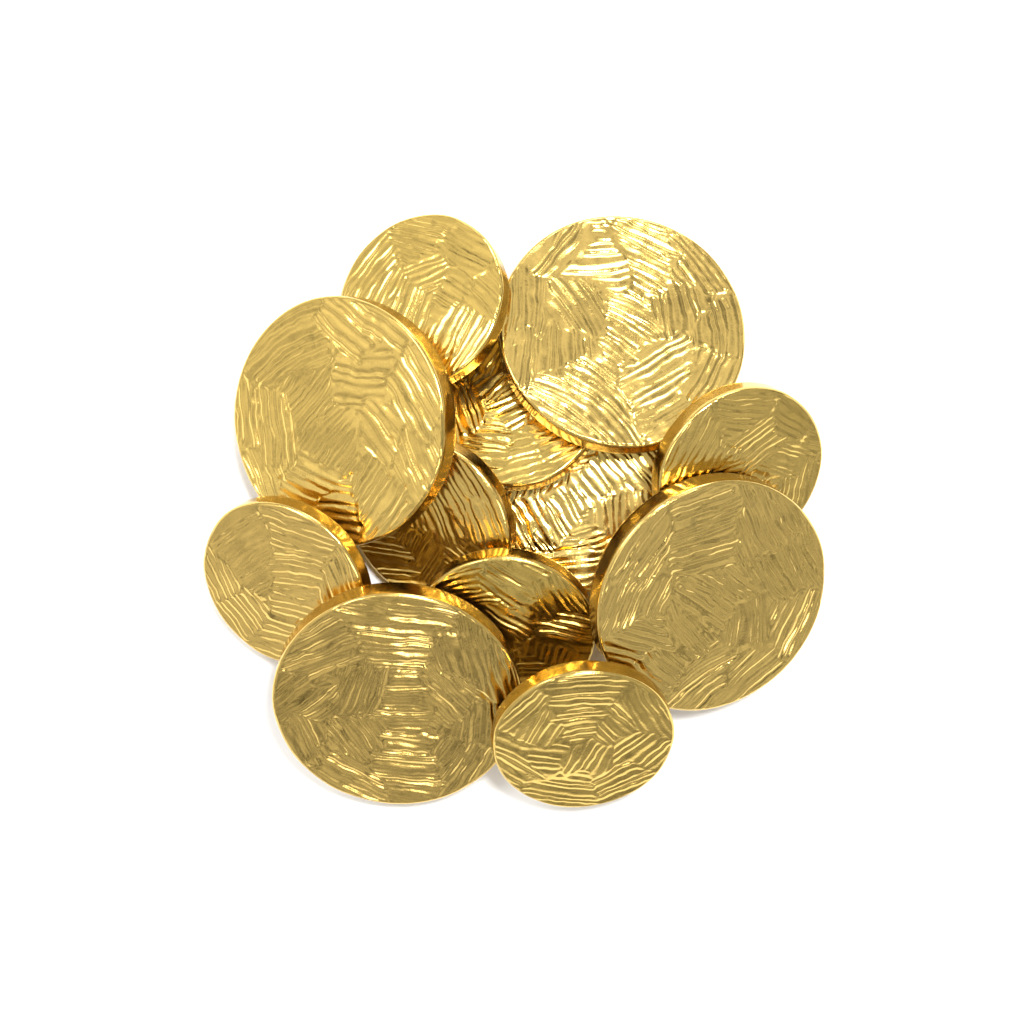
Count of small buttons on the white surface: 8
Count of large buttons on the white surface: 4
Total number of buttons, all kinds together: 12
